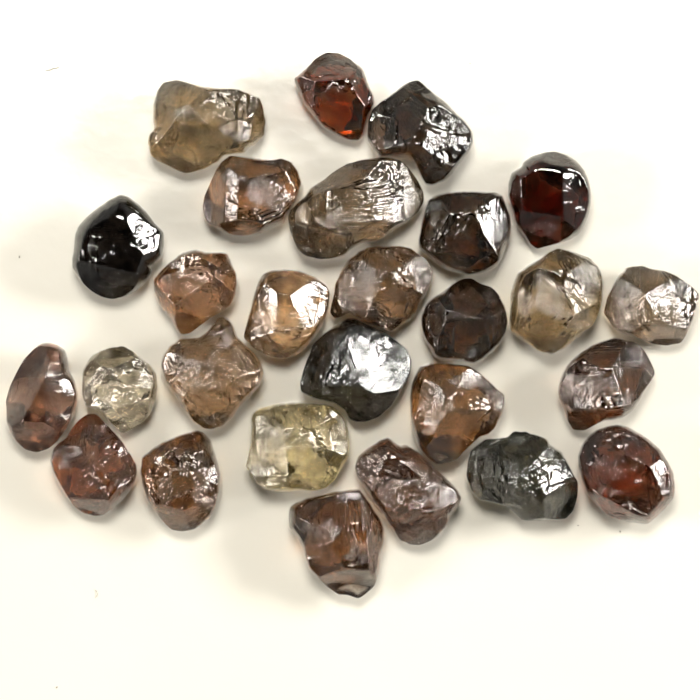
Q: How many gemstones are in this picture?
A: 27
